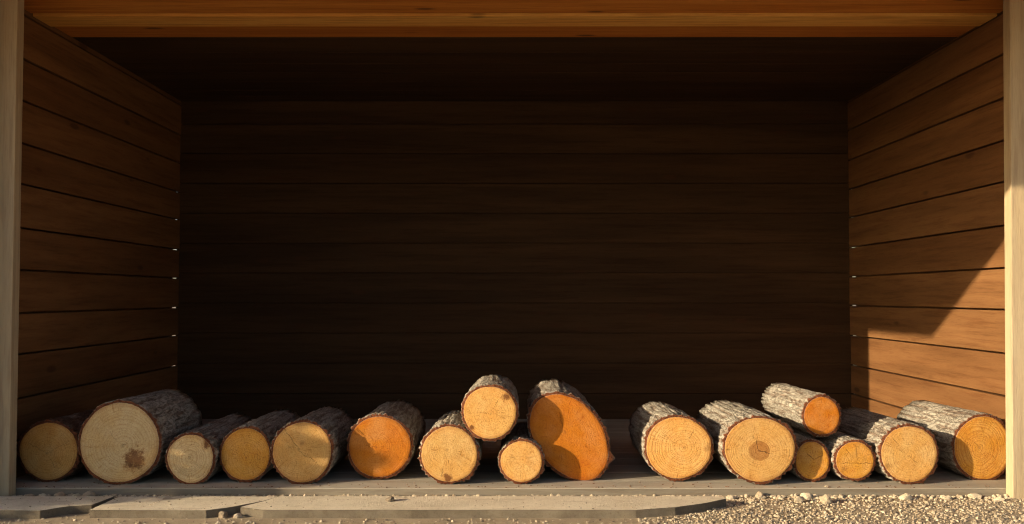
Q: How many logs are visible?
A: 17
